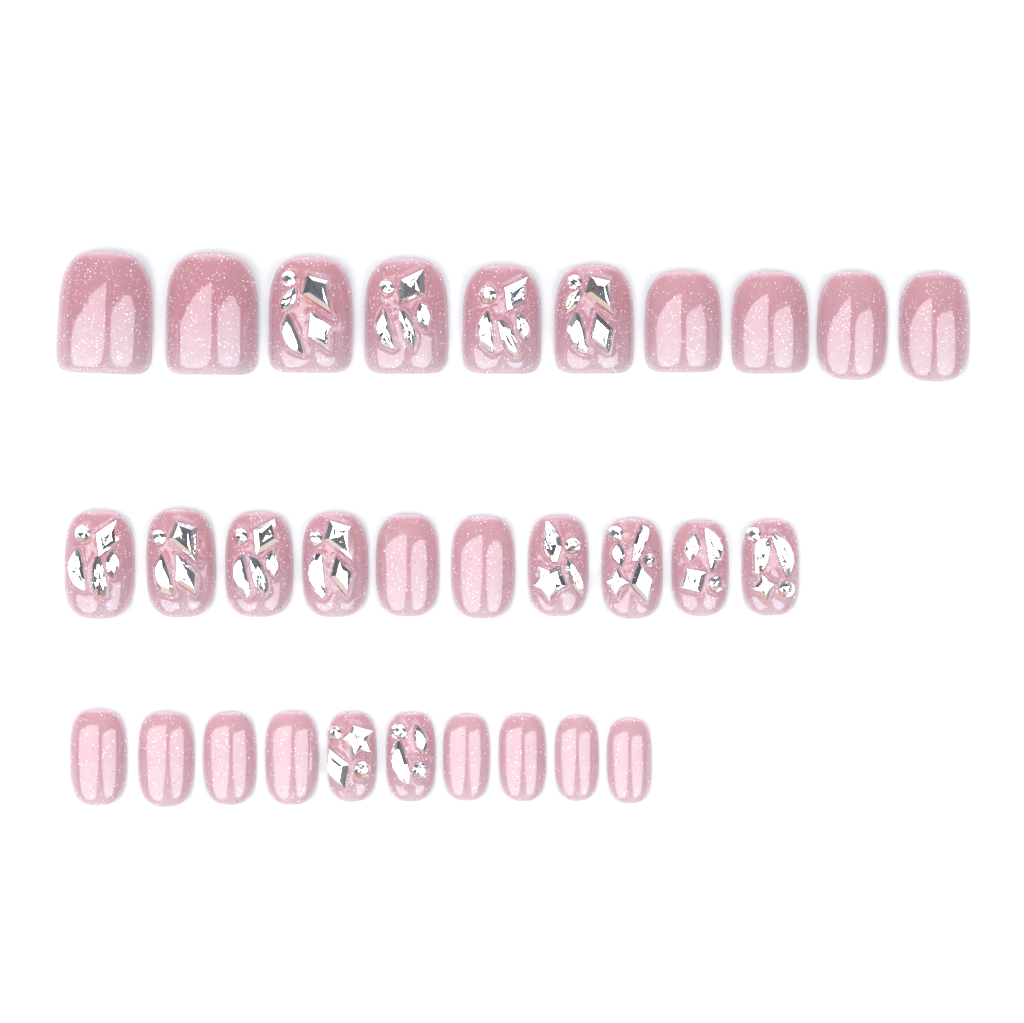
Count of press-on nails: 30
